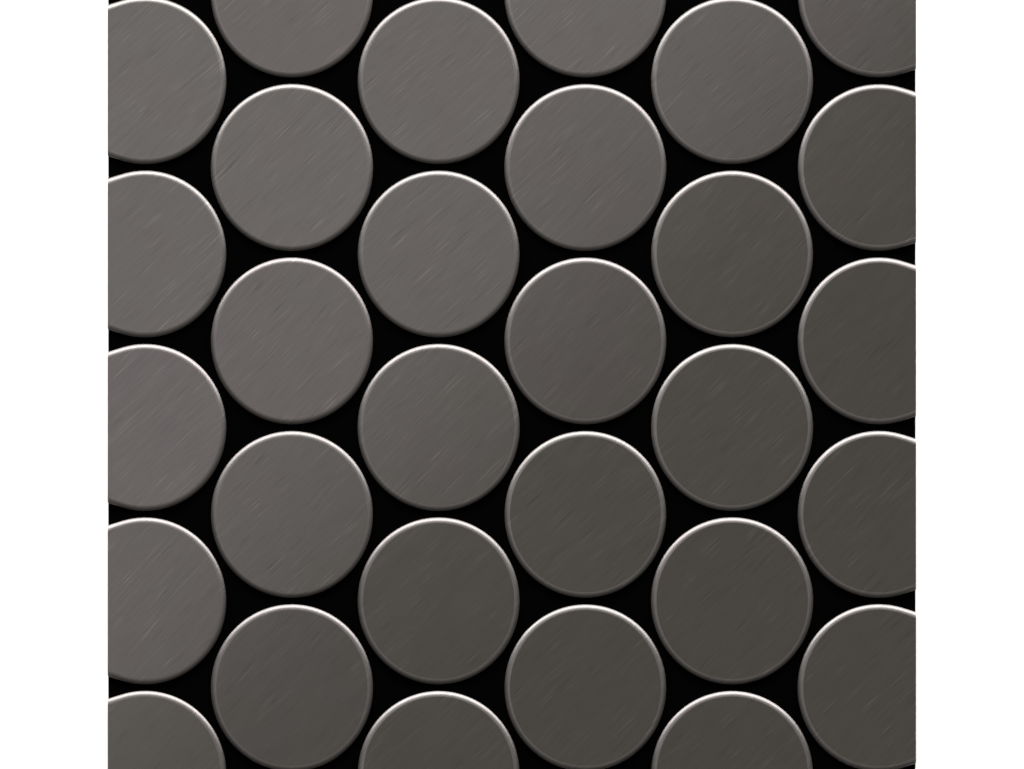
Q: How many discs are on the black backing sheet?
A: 30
